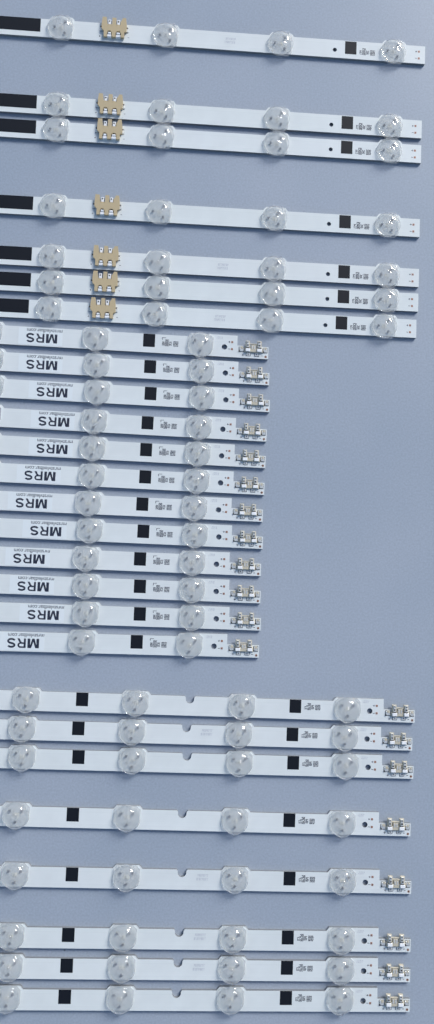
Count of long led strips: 15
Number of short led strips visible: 12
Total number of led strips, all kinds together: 27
